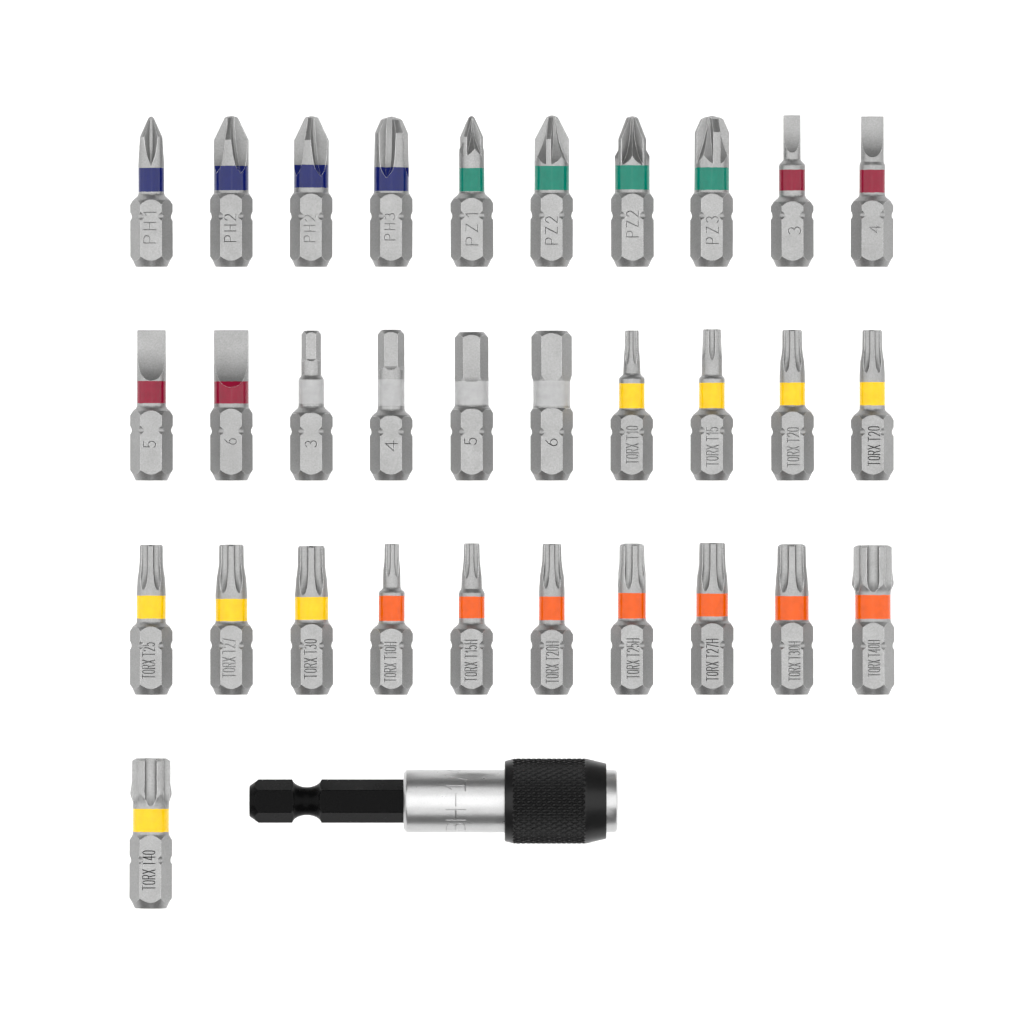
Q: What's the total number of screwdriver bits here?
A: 31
